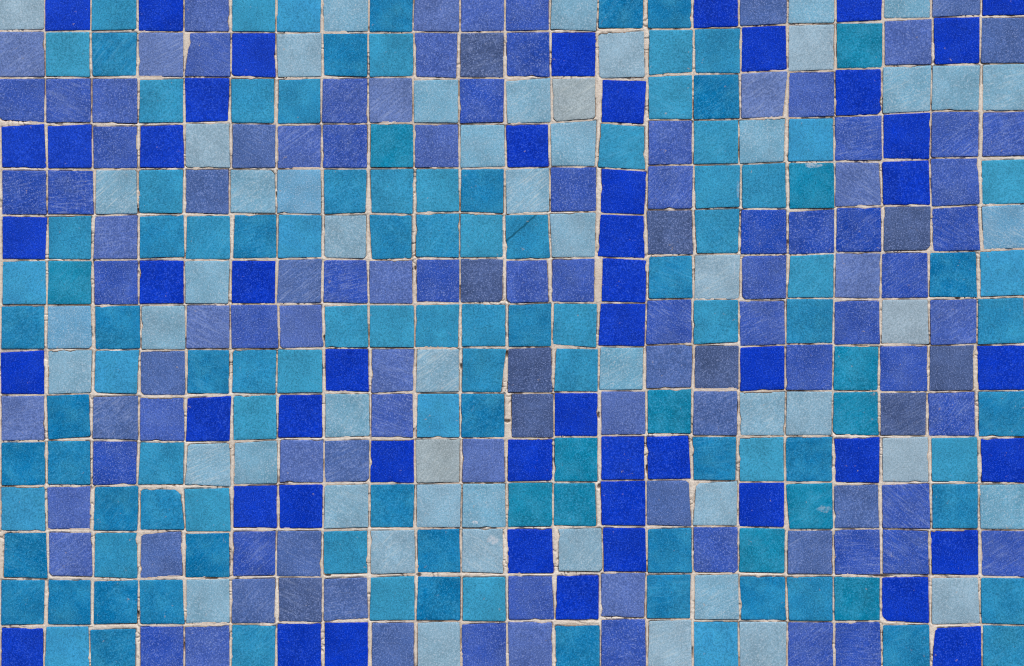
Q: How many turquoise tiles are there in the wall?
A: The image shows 115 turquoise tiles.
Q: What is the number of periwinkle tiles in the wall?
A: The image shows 110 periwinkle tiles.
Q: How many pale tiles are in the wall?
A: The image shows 54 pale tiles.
